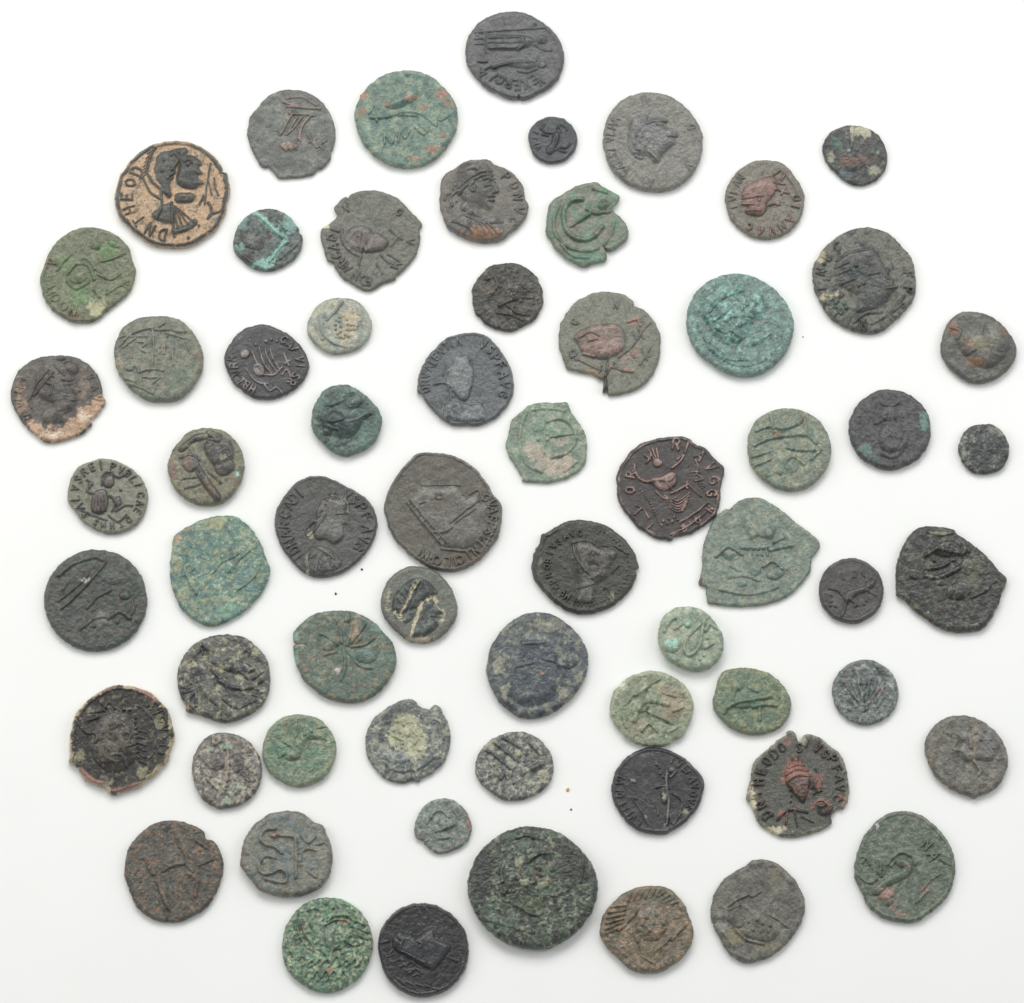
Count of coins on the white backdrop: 64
